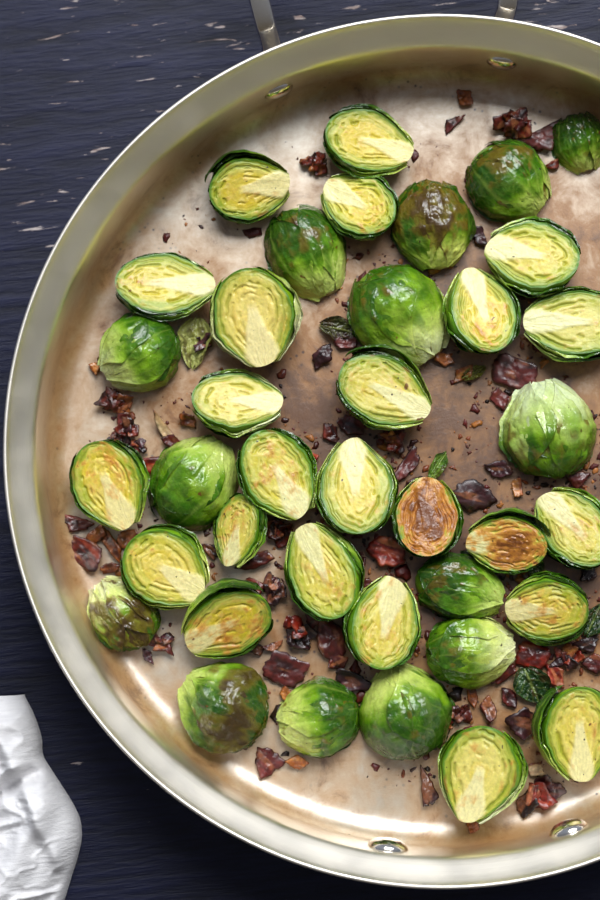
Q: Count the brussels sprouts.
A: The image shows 38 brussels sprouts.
